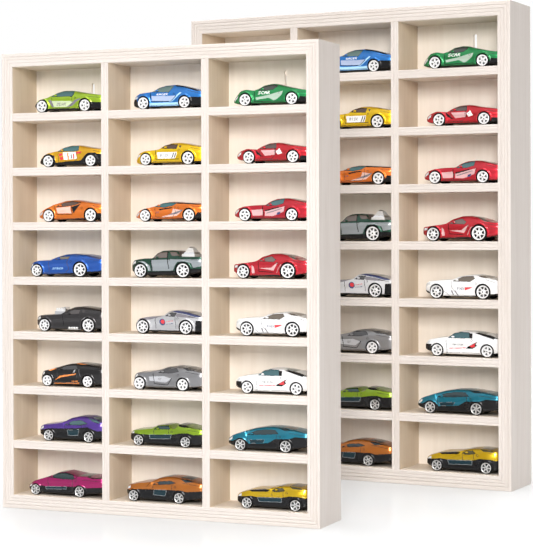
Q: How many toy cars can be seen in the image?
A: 40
